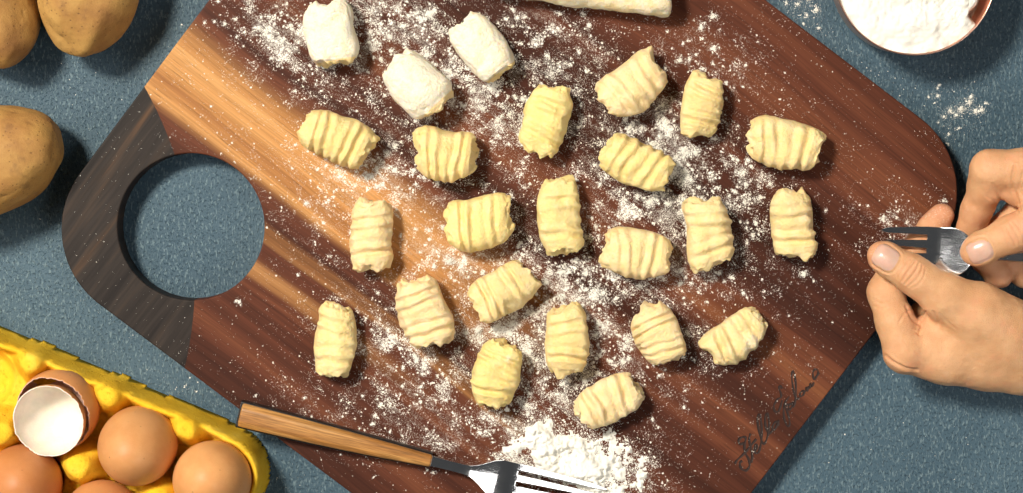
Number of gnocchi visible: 24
